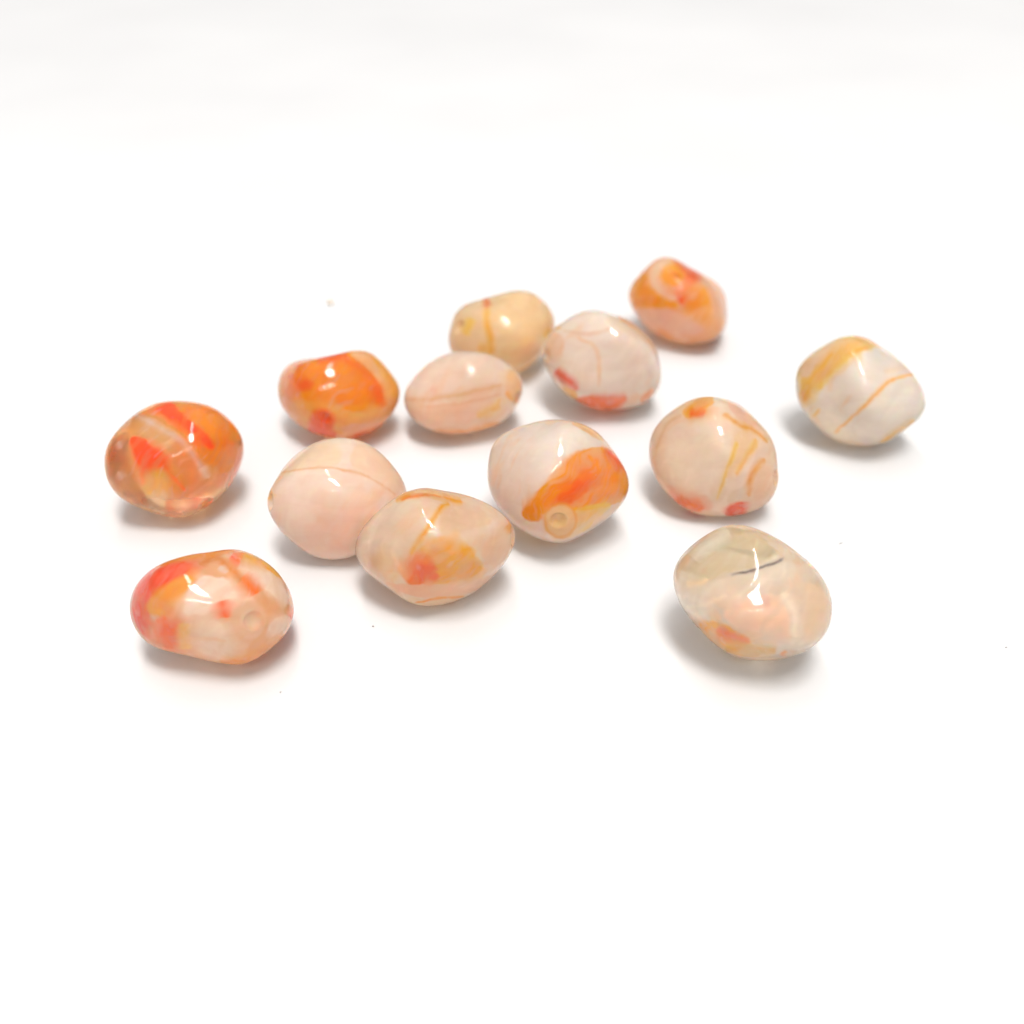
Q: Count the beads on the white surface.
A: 13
